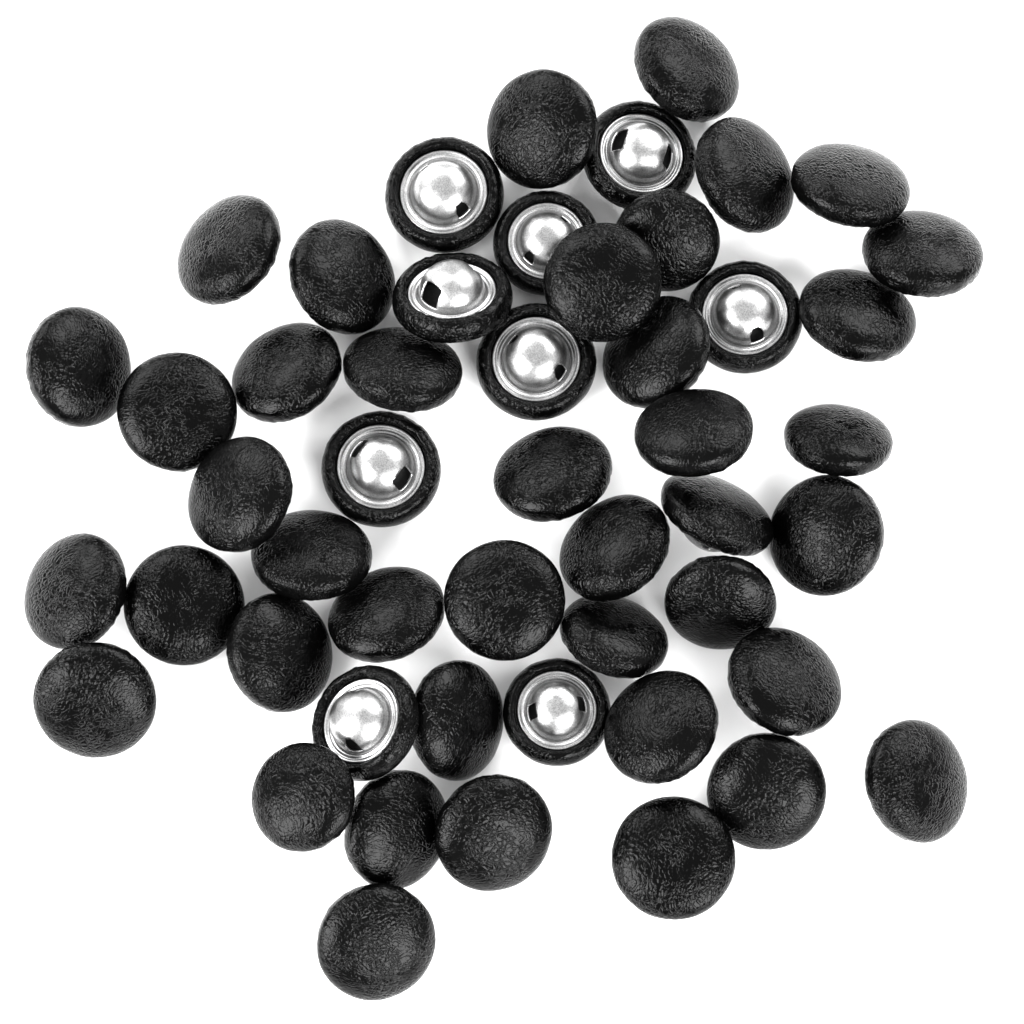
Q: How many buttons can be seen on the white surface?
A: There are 50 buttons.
